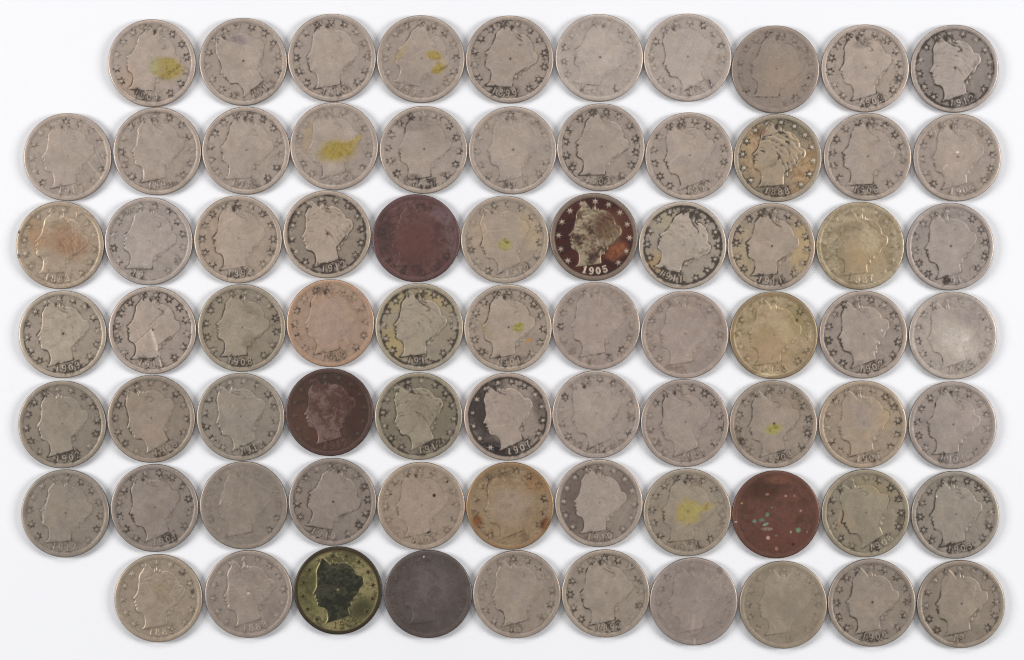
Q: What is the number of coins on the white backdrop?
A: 75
